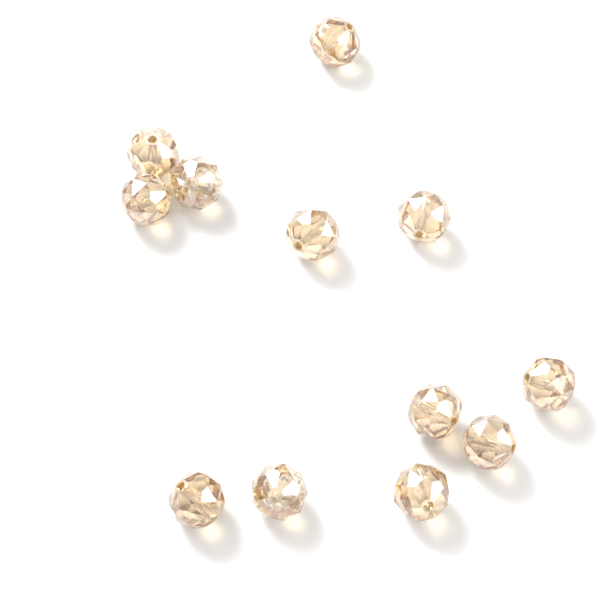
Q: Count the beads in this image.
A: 12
